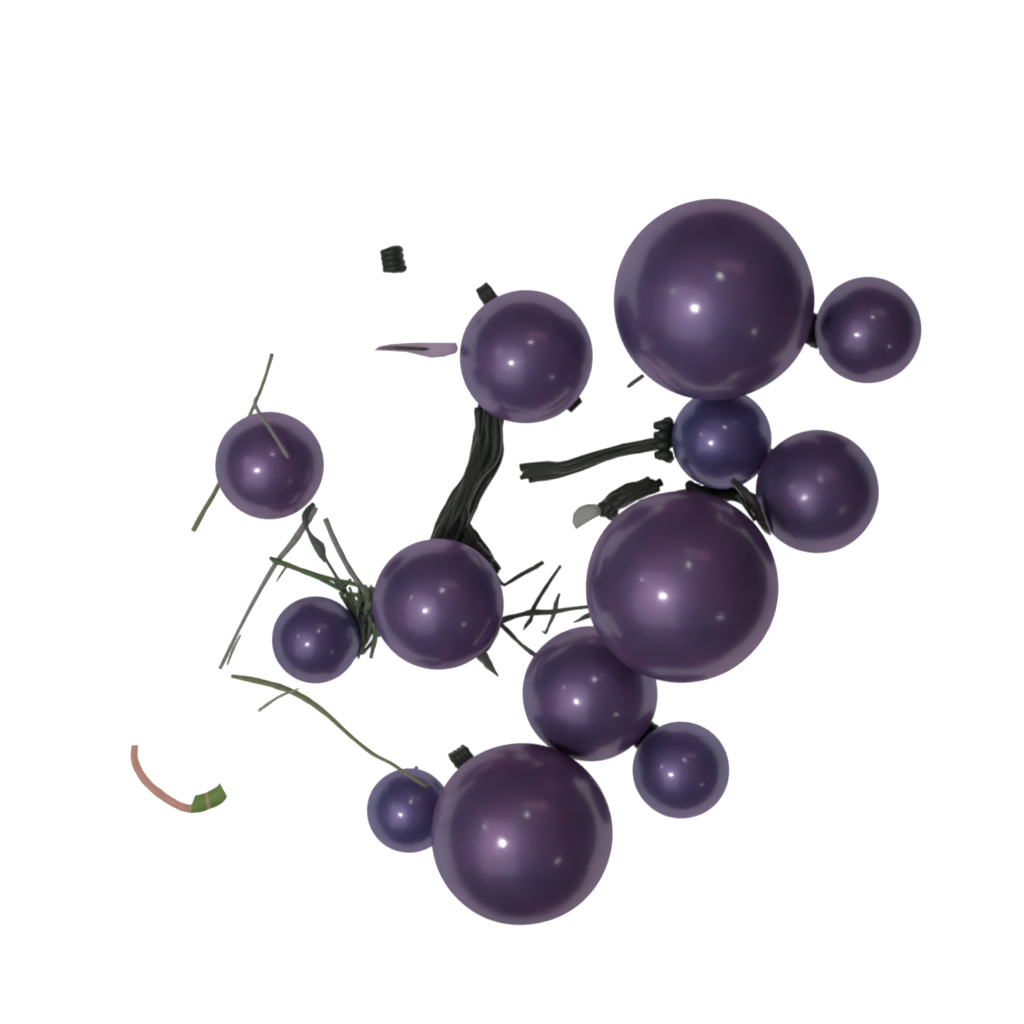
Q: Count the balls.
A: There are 13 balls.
